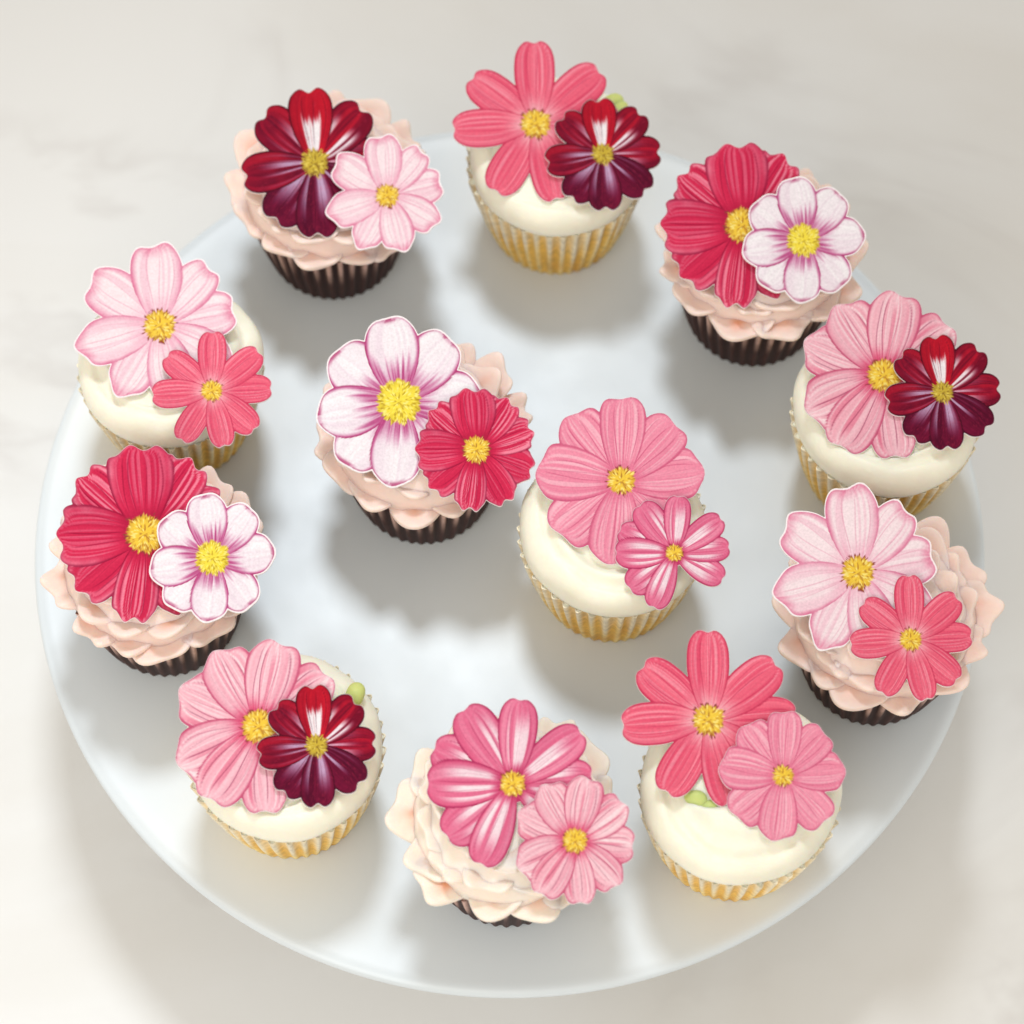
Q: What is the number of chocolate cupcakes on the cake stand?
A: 6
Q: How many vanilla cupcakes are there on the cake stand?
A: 6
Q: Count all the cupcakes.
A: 12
